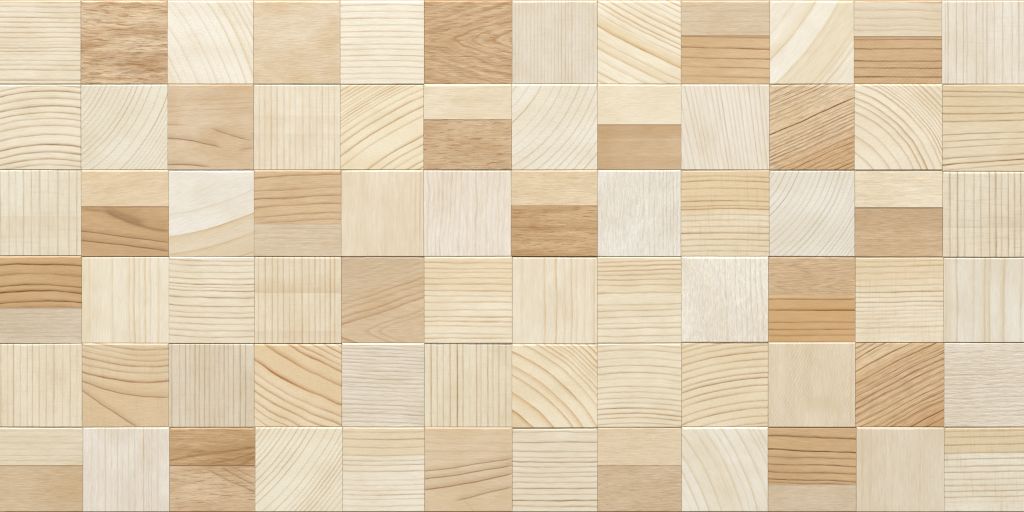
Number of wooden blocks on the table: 72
